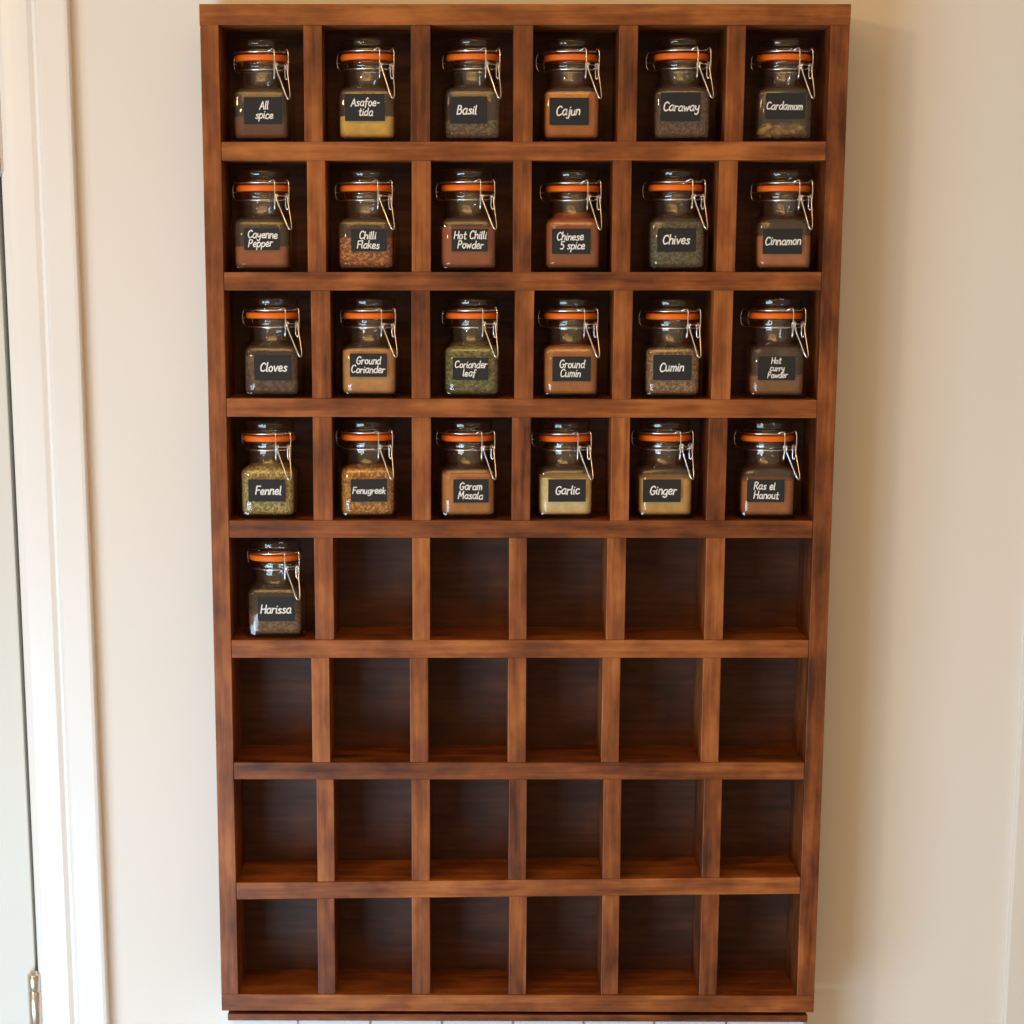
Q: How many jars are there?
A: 25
